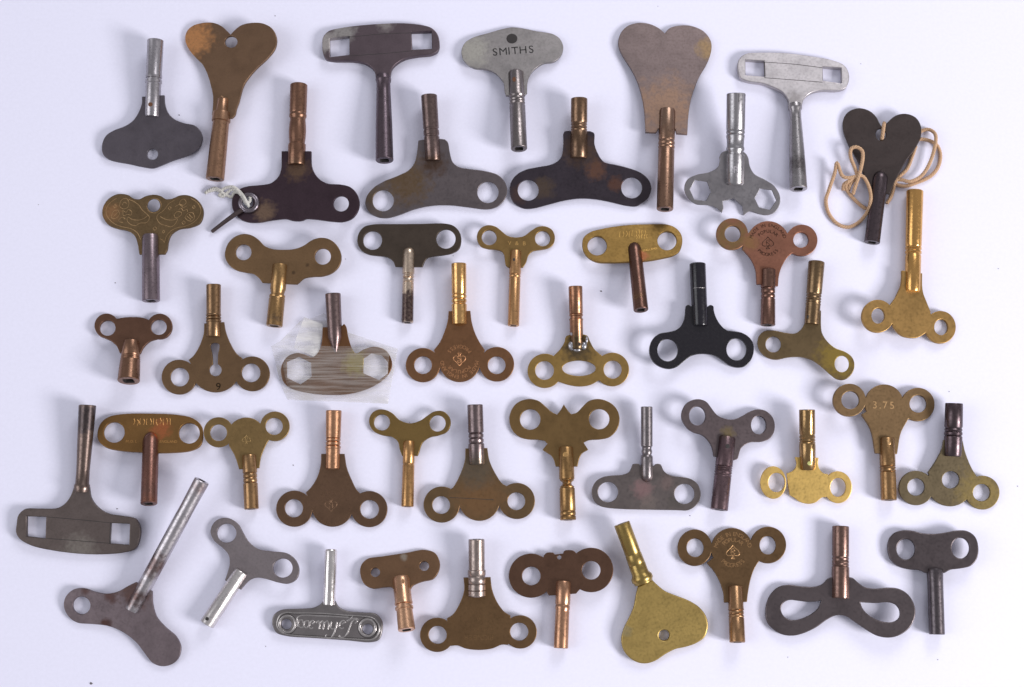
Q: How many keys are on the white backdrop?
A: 47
